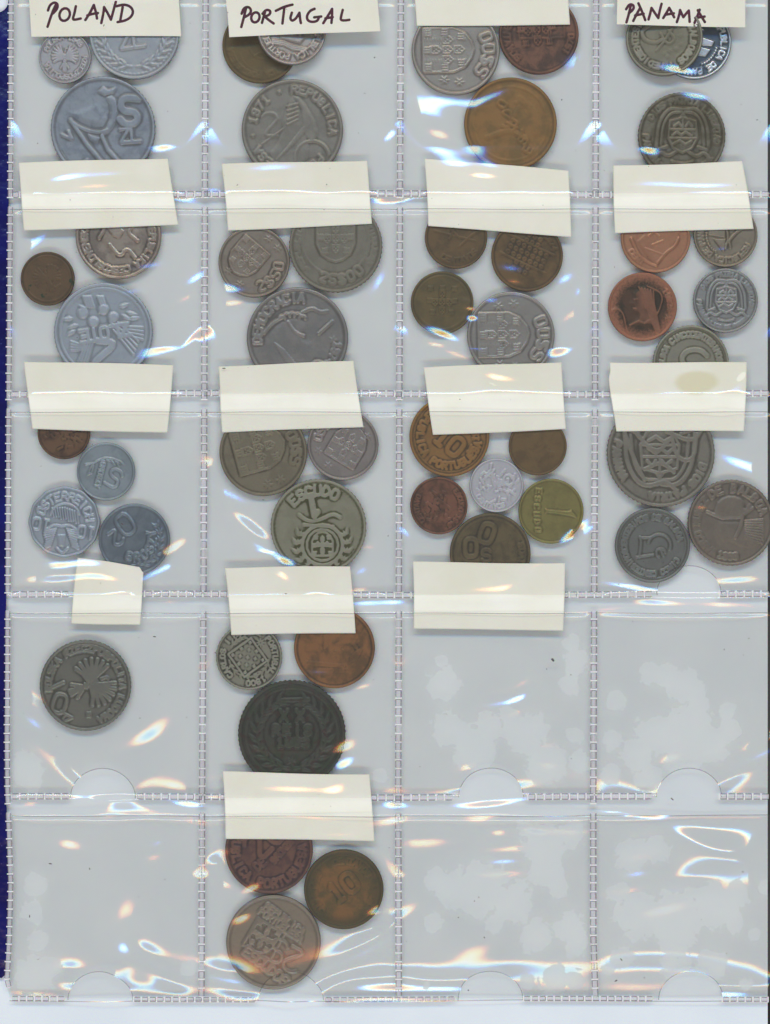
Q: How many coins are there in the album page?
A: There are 50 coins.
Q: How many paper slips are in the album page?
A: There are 16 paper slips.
